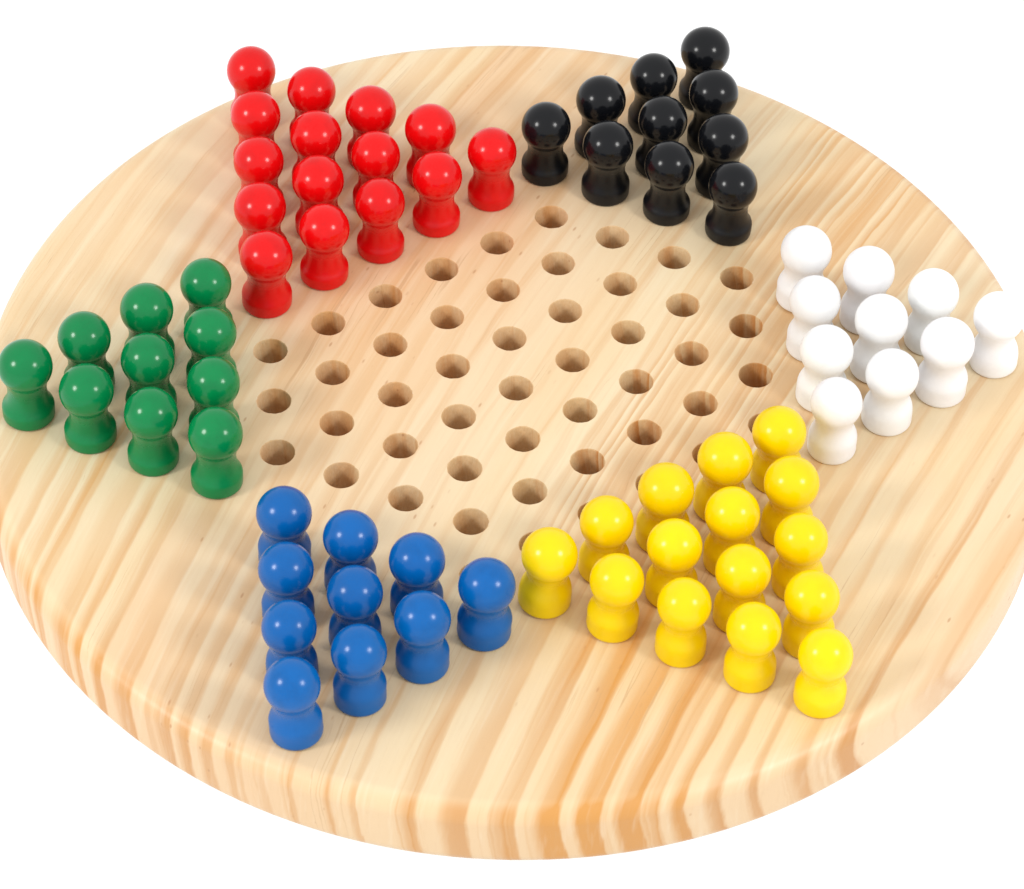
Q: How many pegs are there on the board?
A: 70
